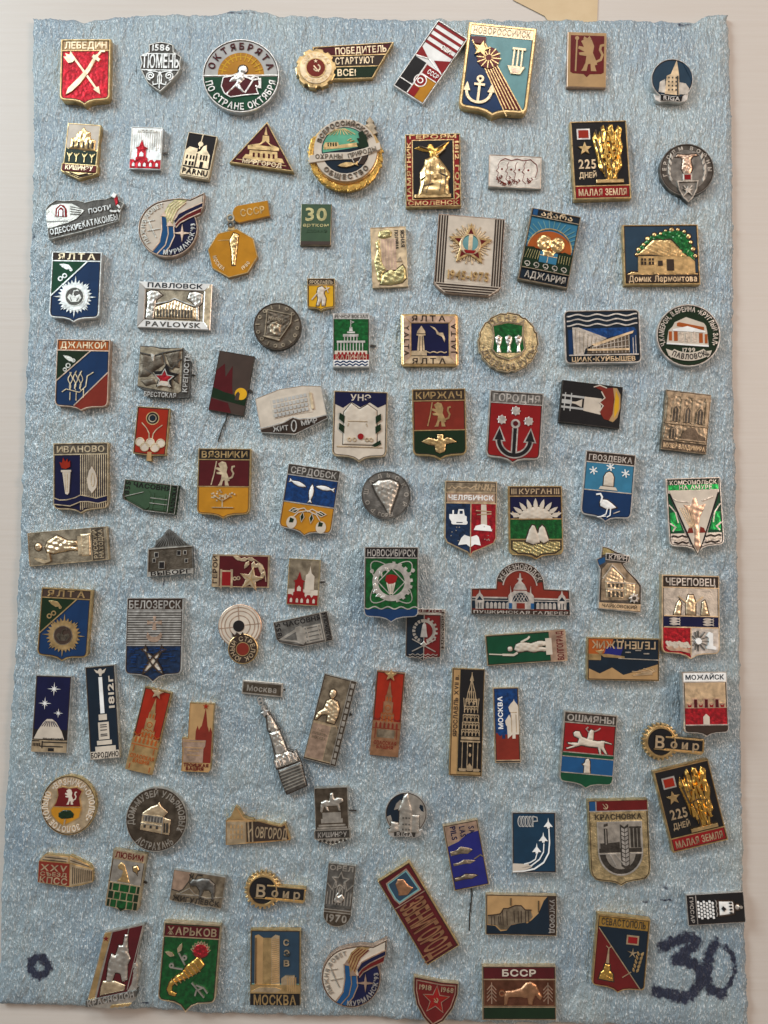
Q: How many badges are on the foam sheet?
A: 104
